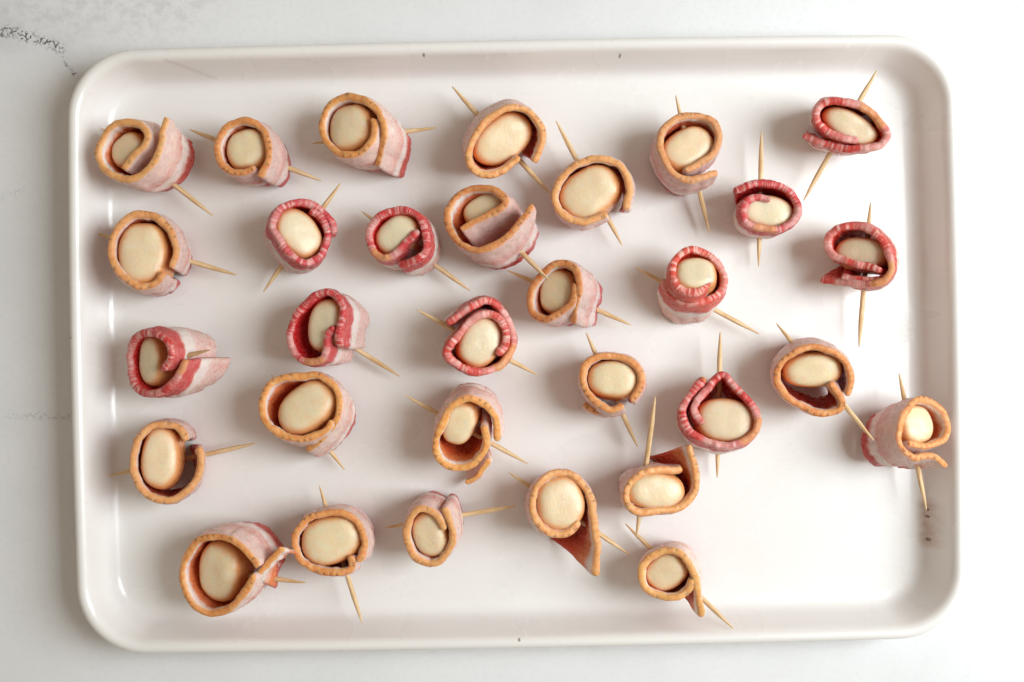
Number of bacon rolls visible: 31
